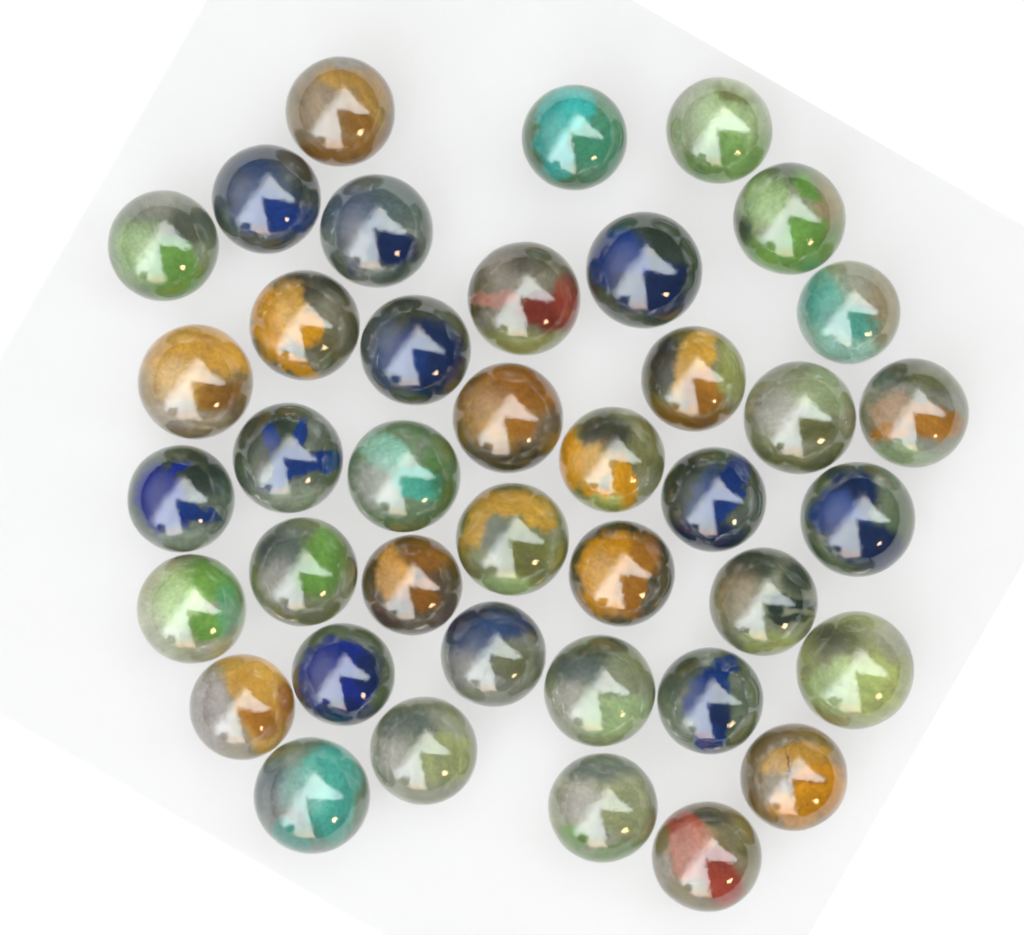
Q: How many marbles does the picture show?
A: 40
